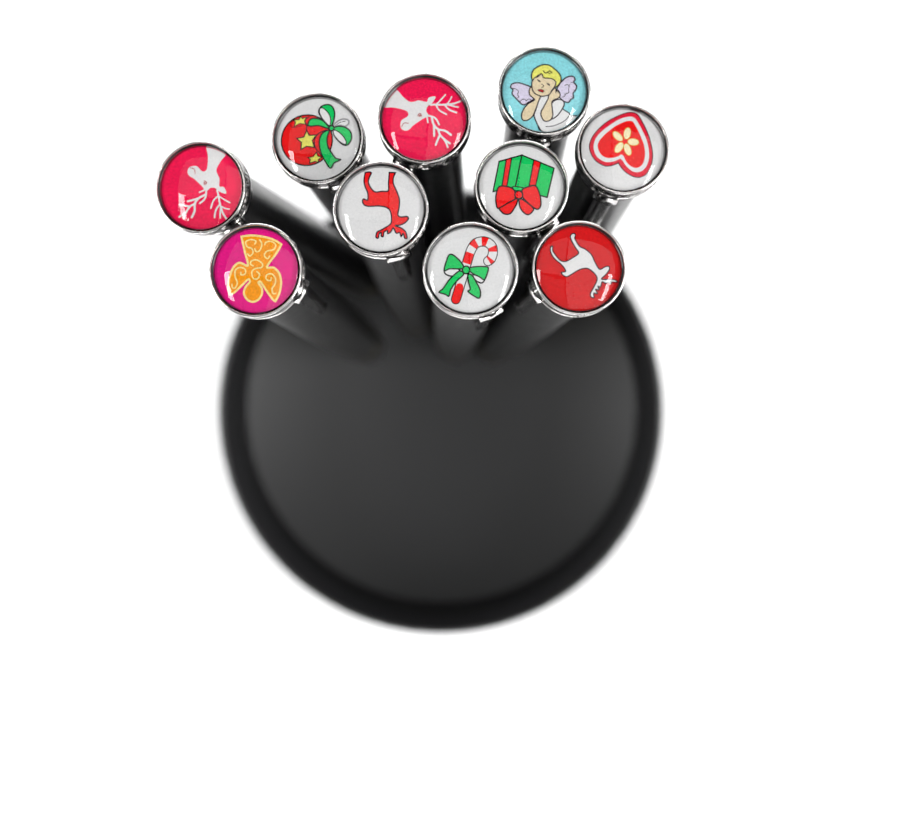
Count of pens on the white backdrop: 10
